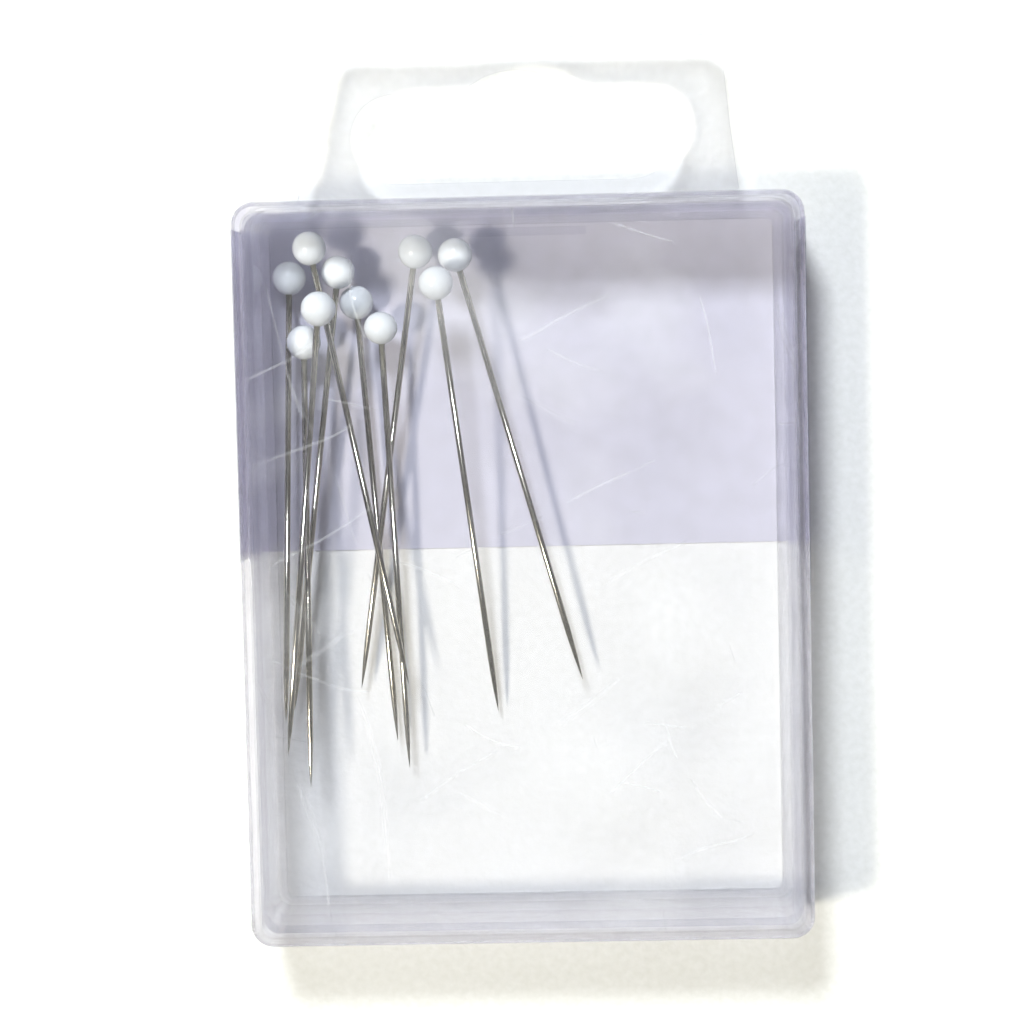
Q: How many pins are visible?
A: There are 10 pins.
